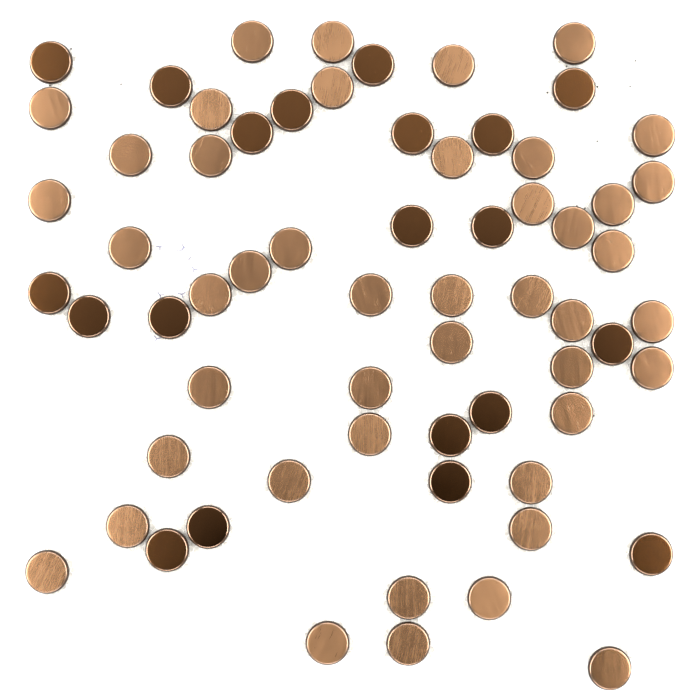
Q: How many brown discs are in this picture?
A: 20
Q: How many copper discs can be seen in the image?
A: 45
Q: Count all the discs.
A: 65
